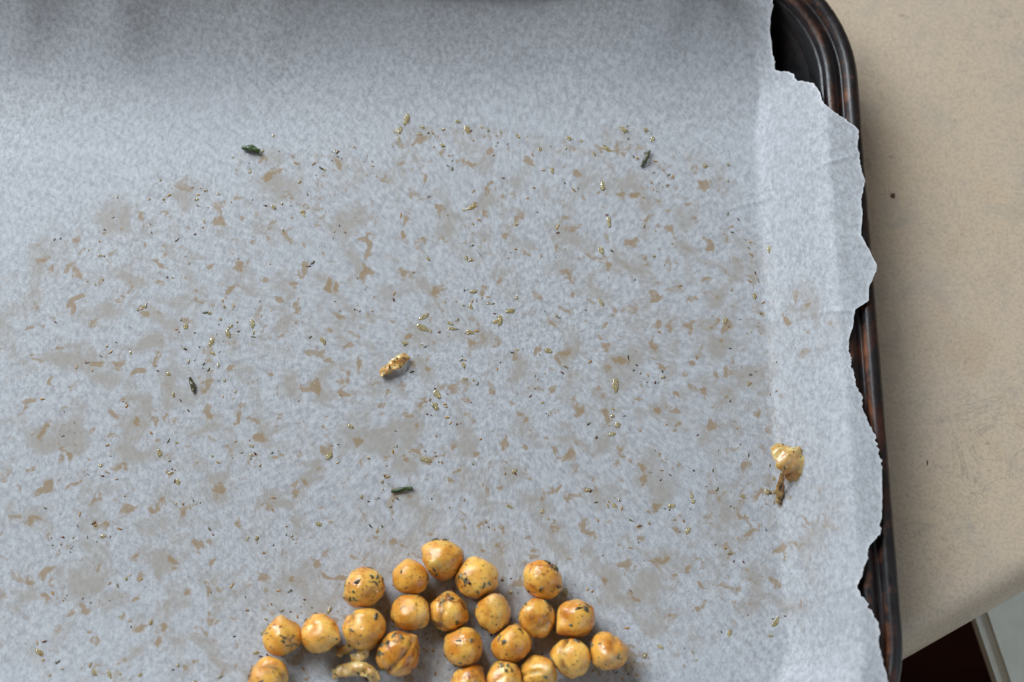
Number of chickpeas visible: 22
